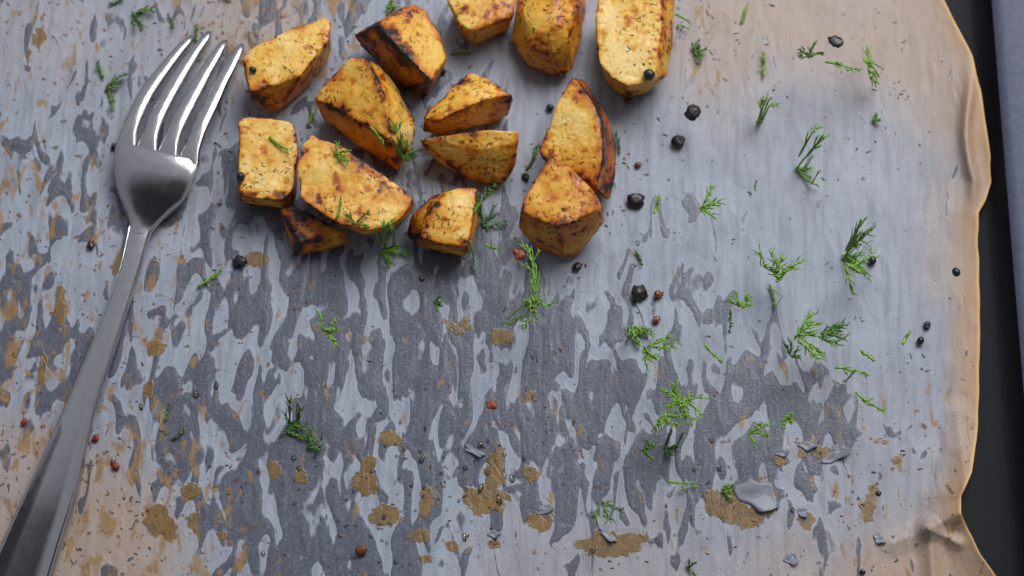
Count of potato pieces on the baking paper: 14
